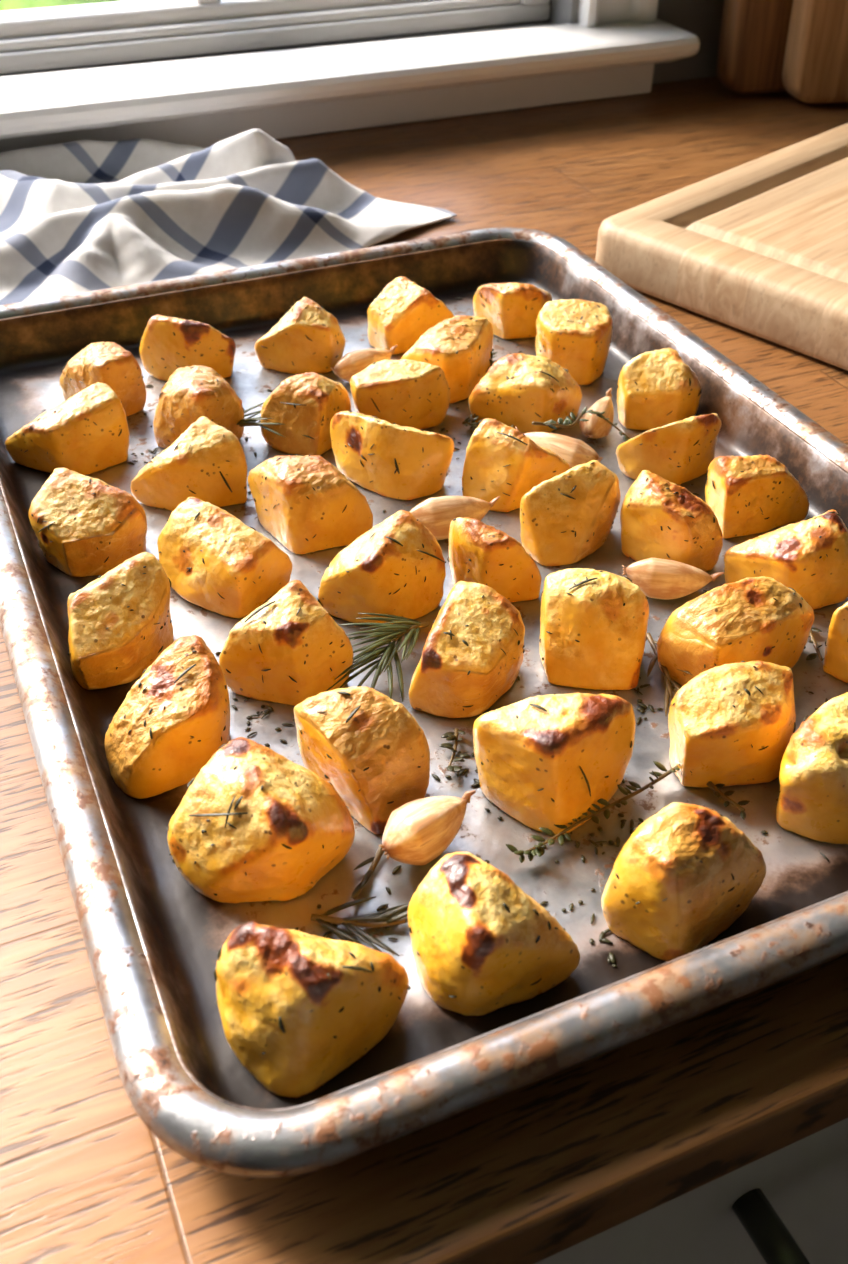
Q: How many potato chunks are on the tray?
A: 41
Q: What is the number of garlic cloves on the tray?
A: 6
